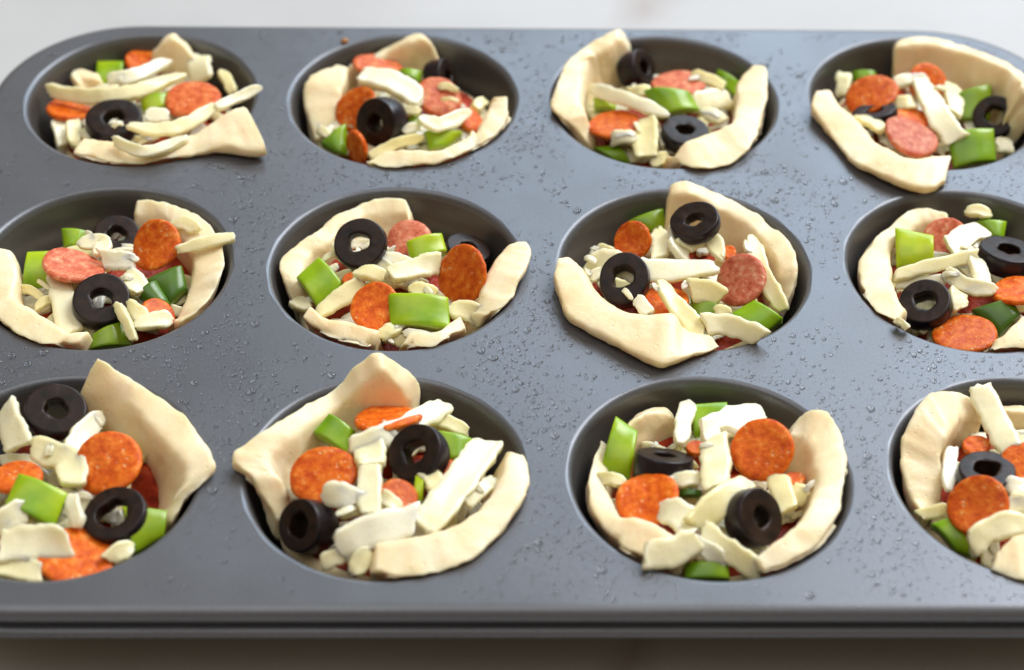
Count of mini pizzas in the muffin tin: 12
